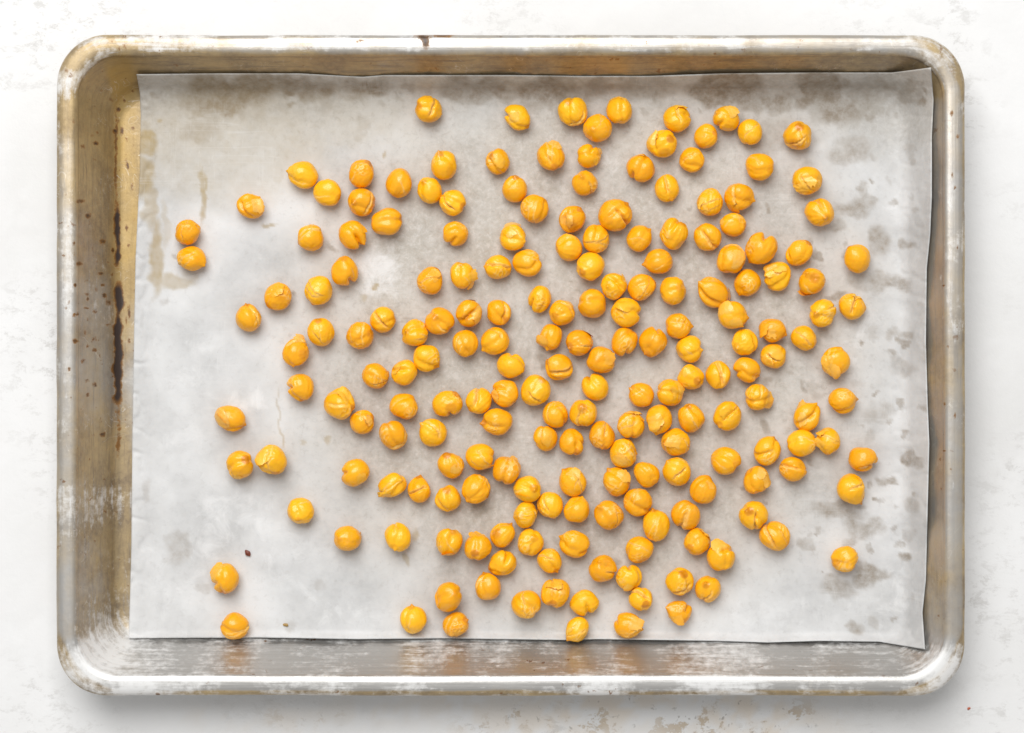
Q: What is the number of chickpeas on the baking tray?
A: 200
